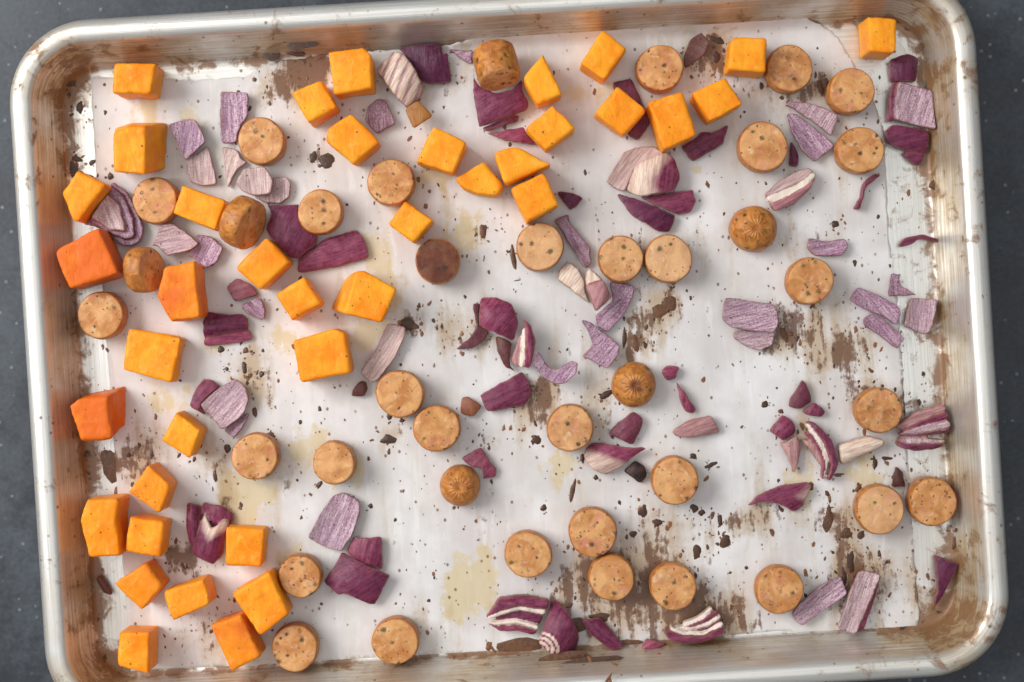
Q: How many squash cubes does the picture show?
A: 38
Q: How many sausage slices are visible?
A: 38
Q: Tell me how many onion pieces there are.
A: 91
